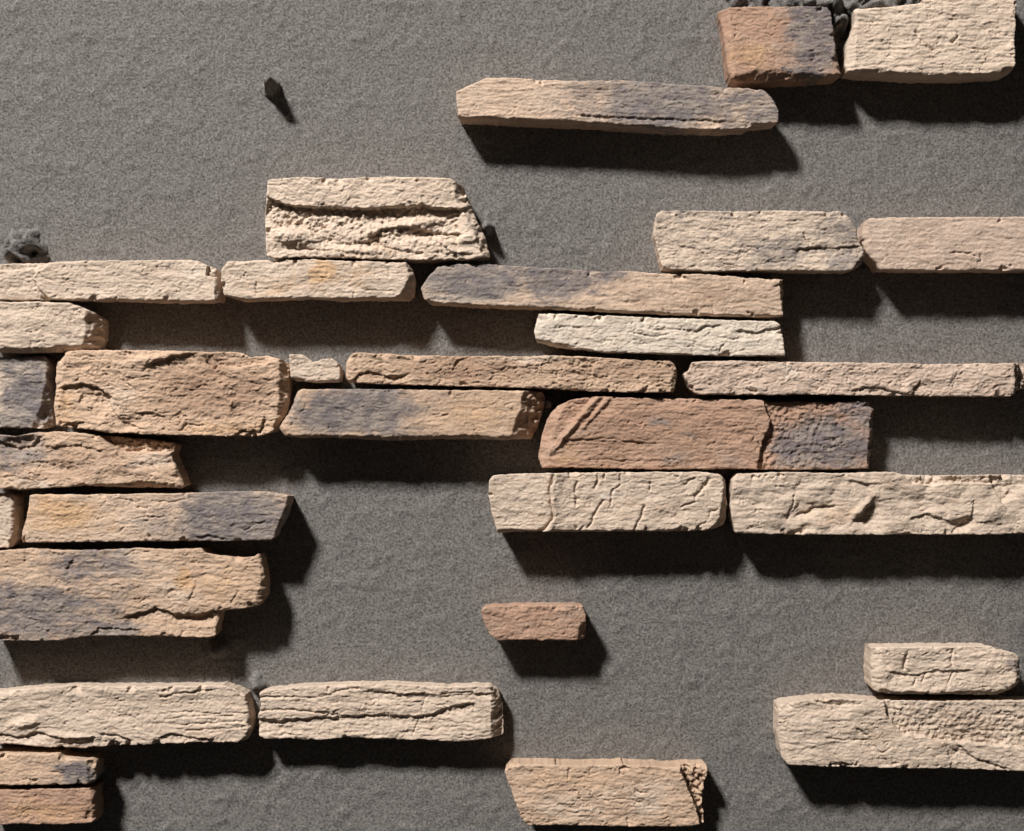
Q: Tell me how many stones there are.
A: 32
